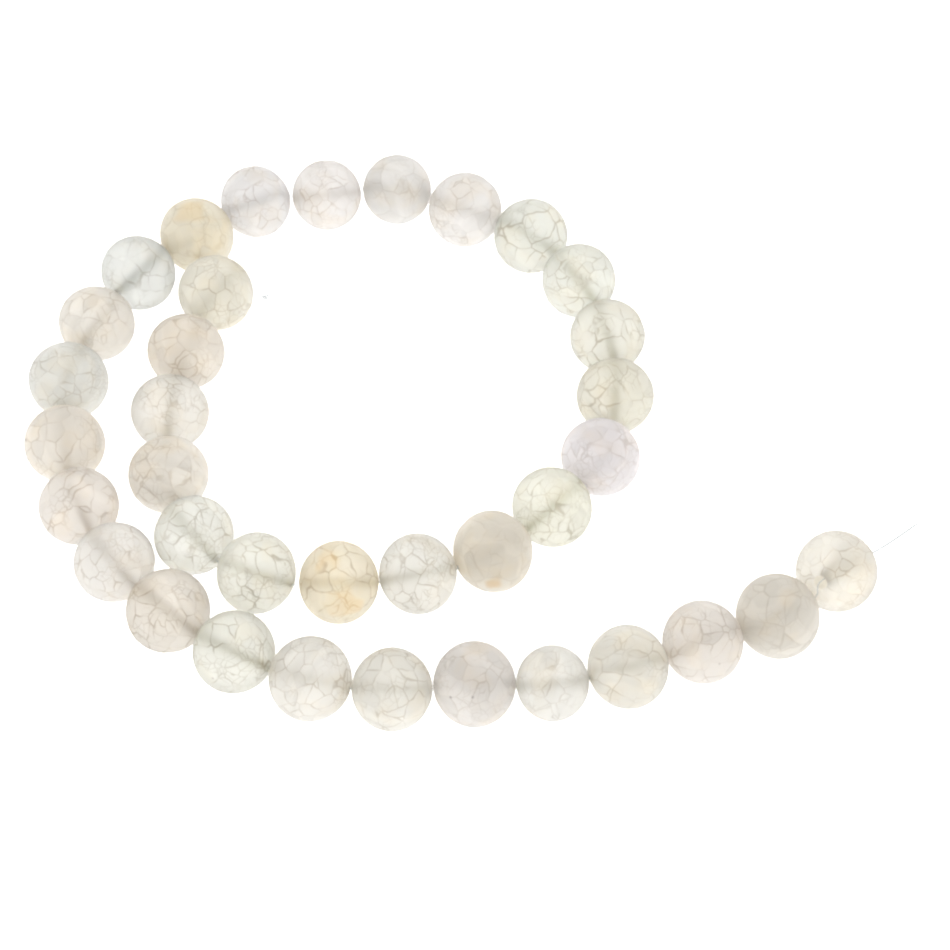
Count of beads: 36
